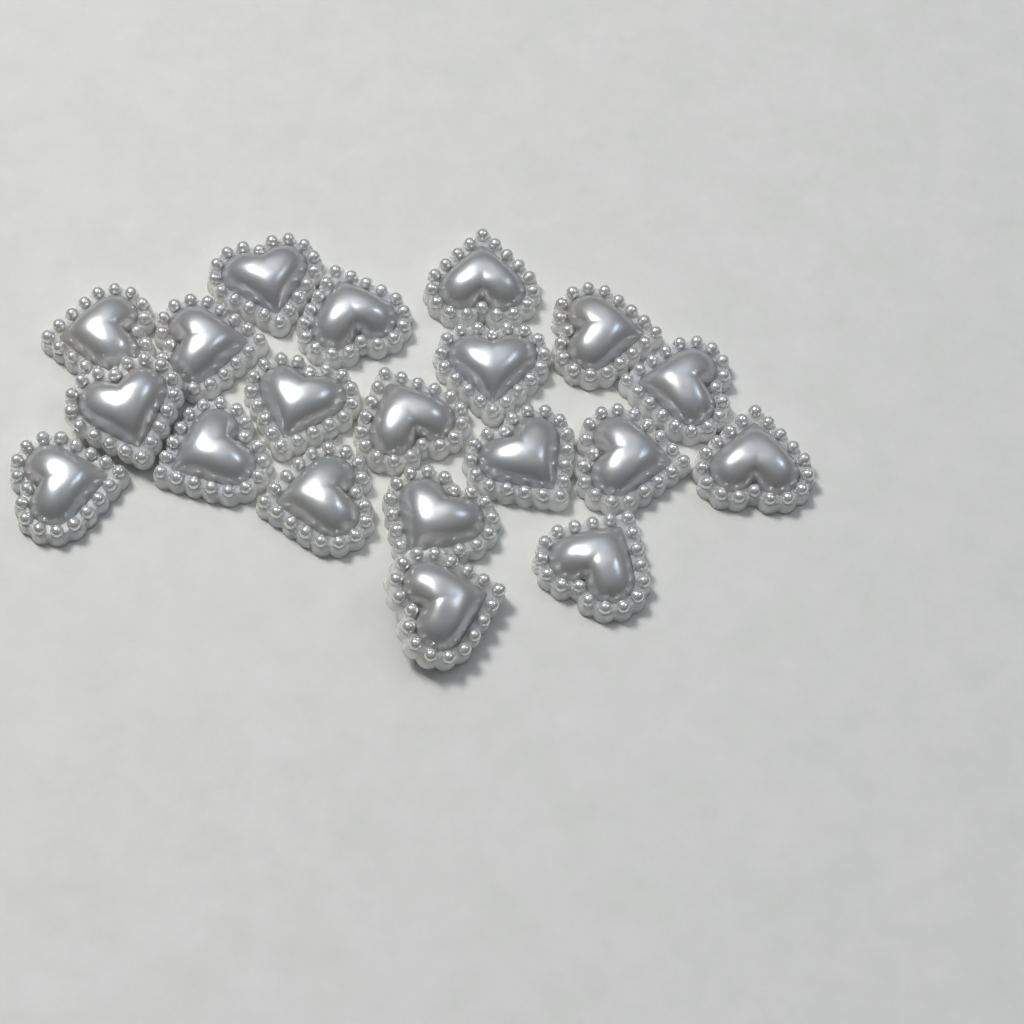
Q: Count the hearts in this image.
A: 20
